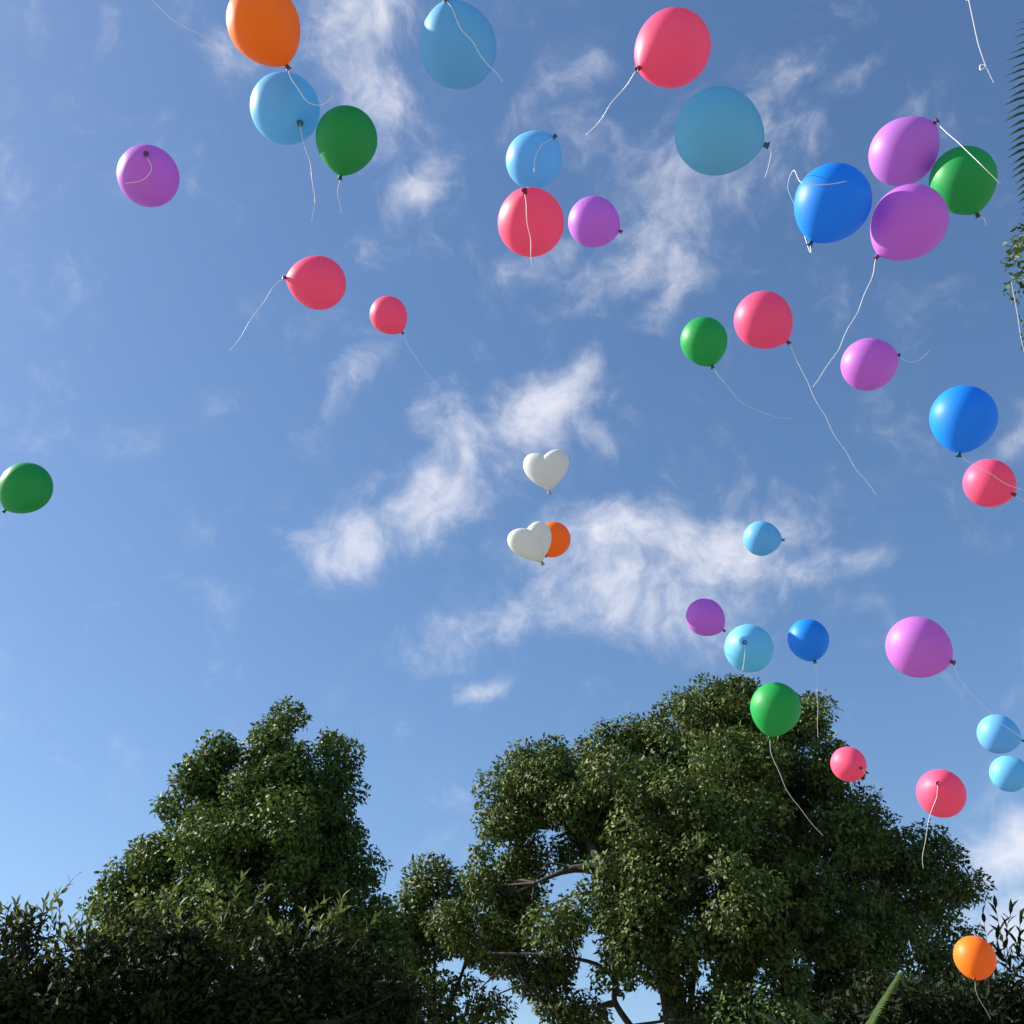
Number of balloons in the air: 36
